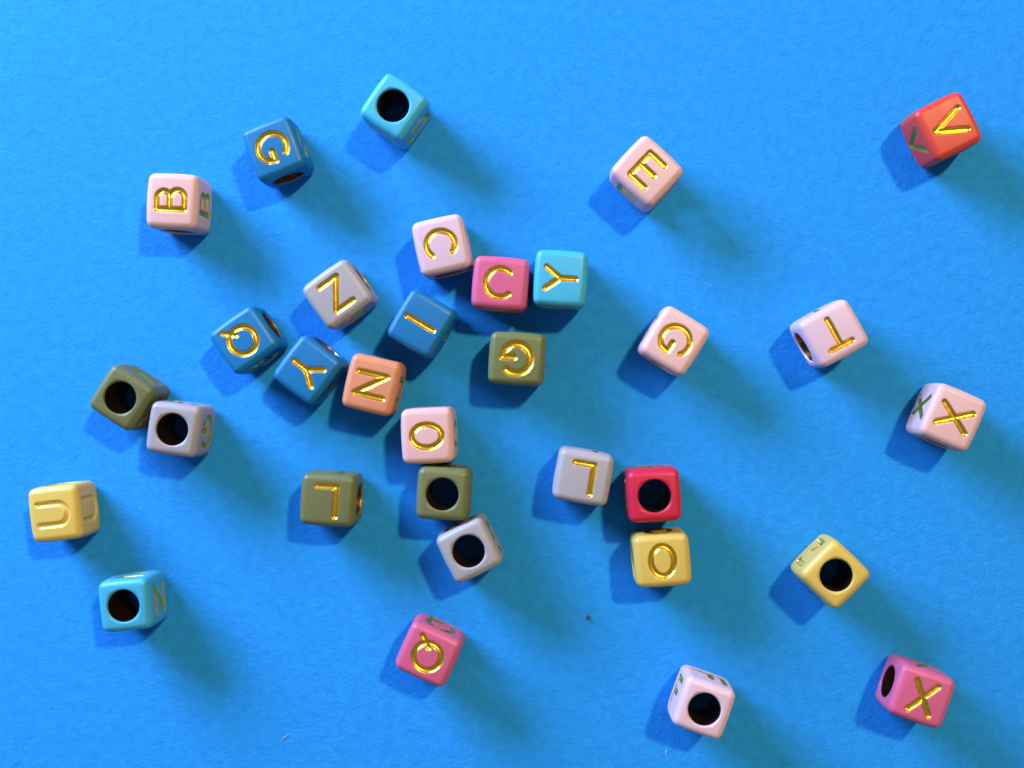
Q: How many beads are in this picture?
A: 32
